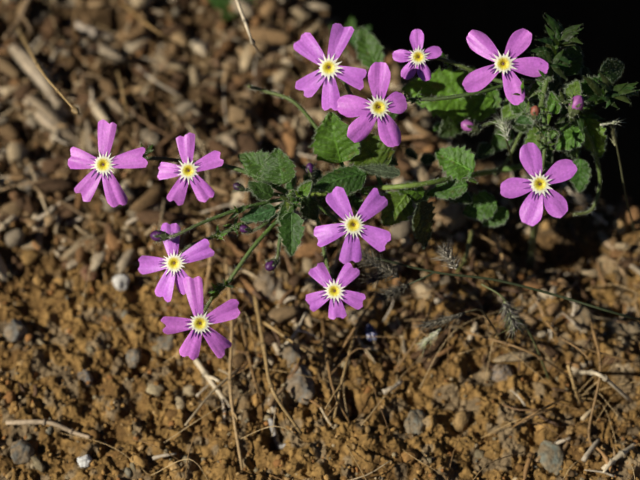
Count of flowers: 11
